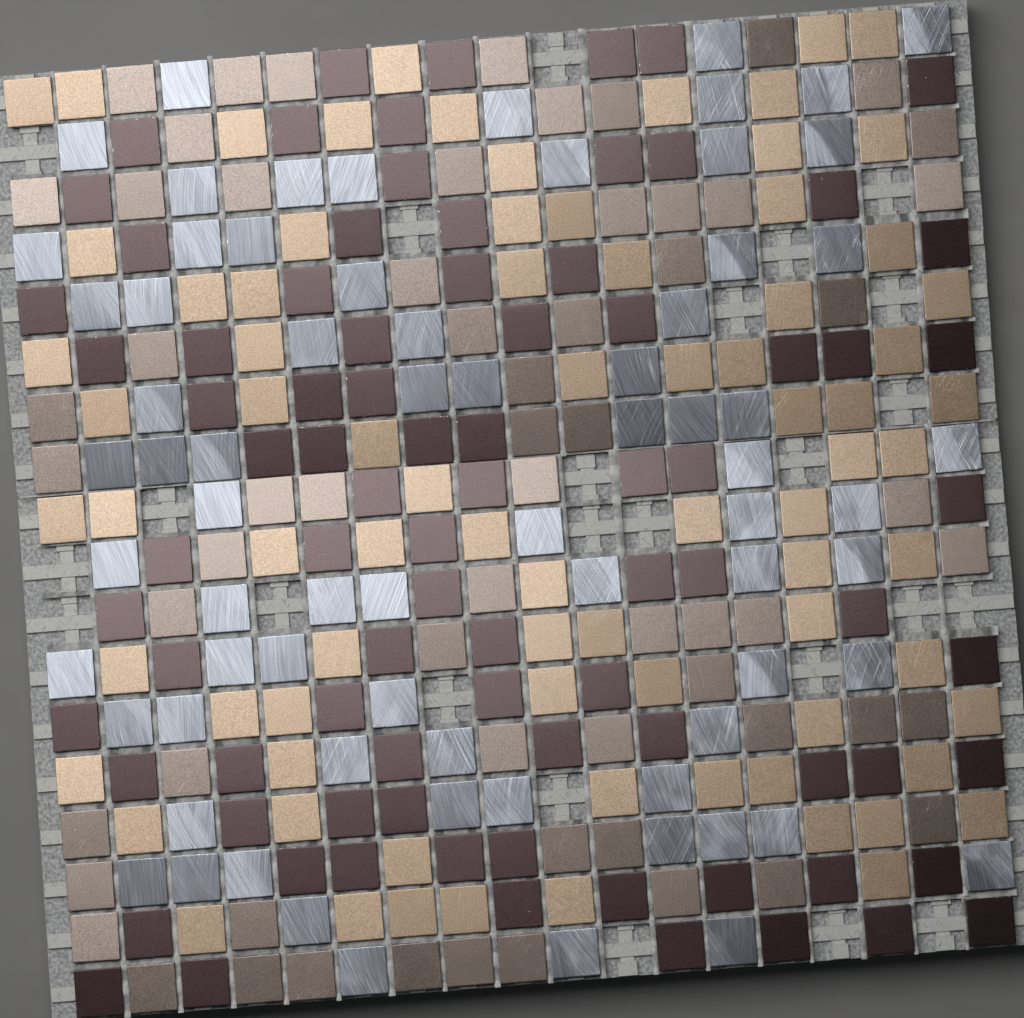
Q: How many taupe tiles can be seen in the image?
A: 63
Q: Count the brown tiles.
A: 84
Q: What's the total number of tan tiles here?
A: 80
